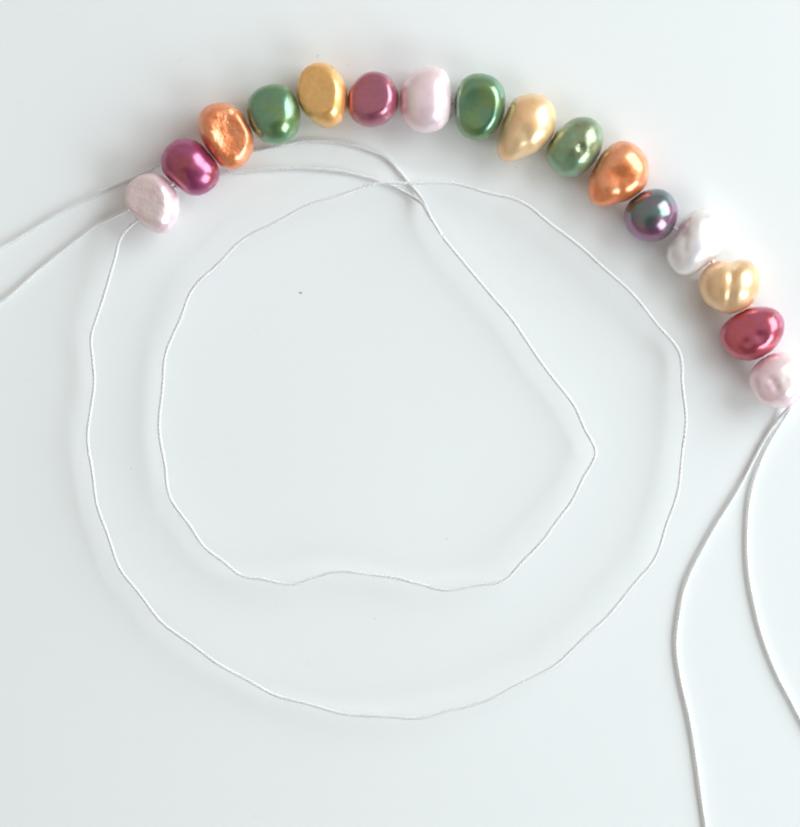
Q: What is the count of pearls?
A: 16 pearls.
